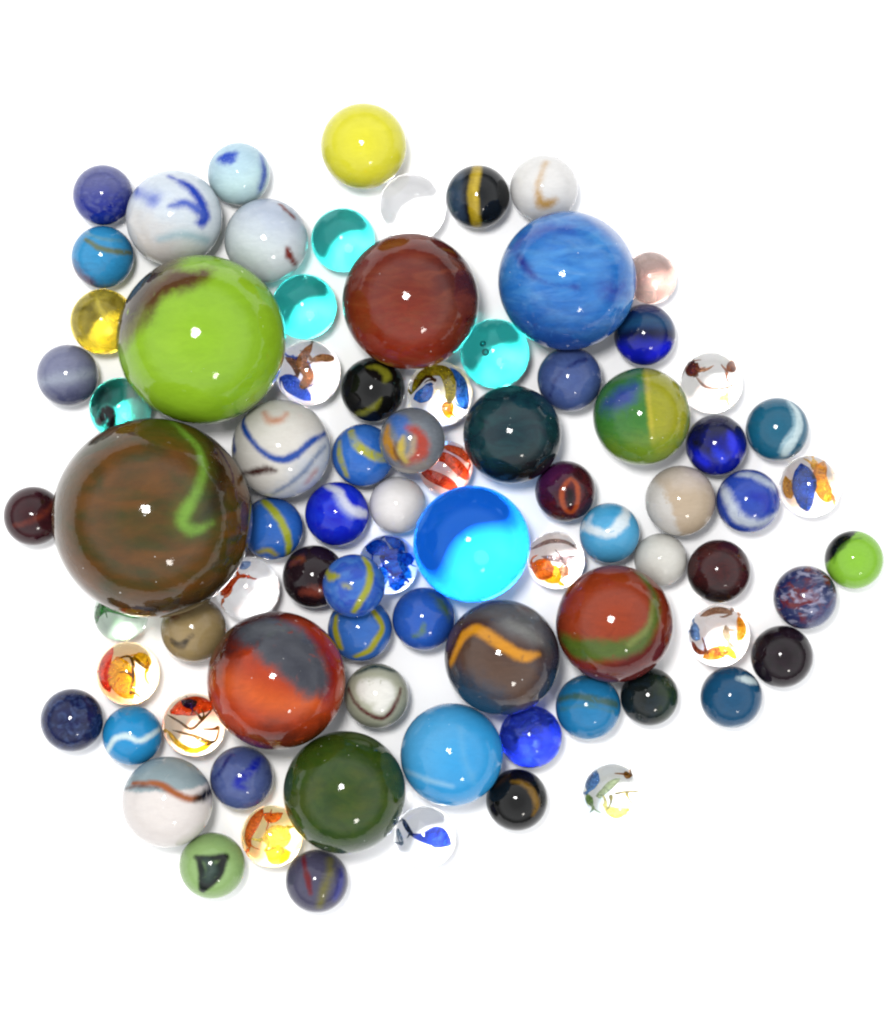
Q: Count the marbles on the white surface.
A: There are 81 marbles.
